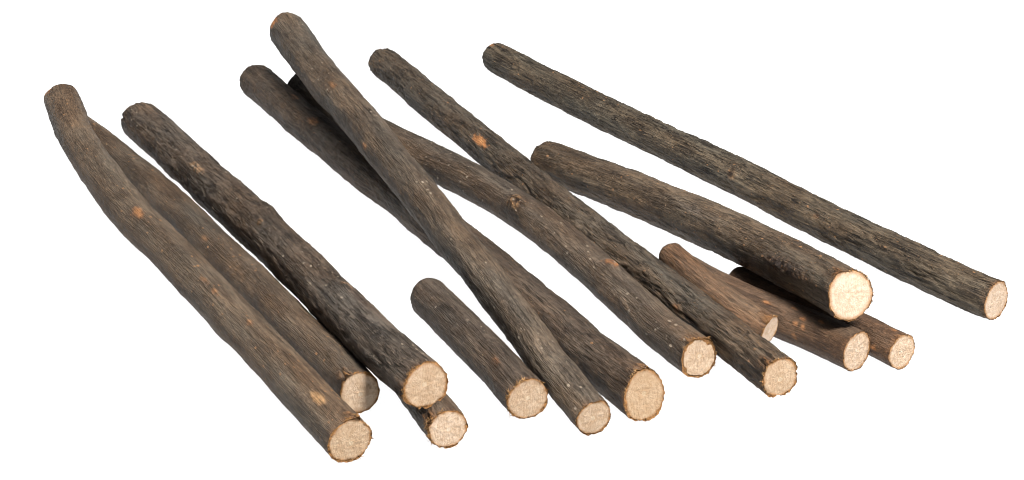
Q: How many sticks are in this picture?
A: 14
